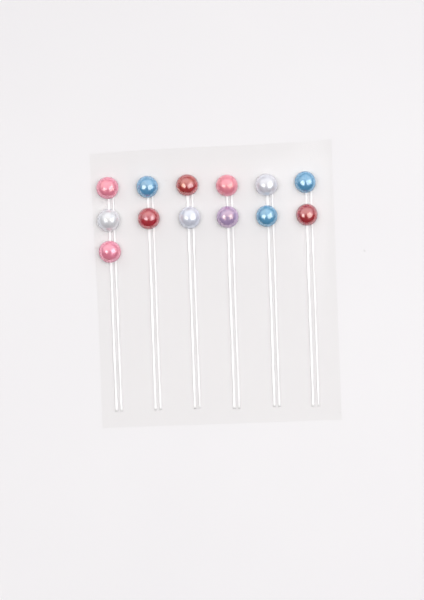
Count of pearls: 13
